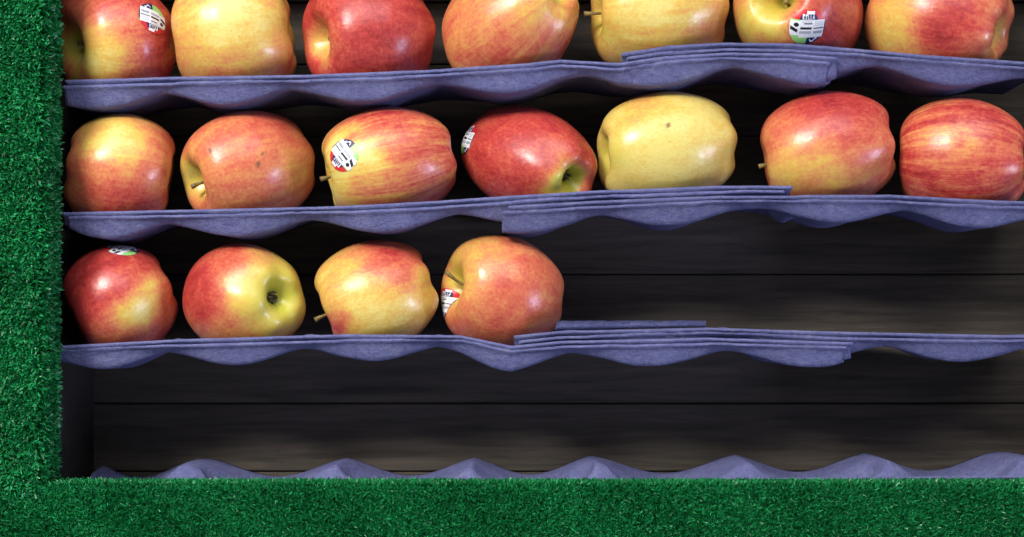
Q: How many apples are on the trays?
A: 18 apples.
